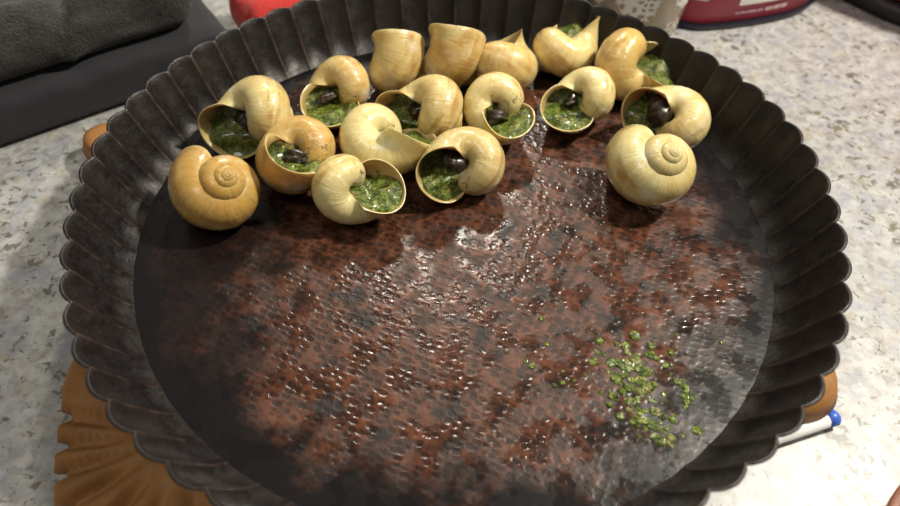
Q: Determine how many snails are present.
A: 17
